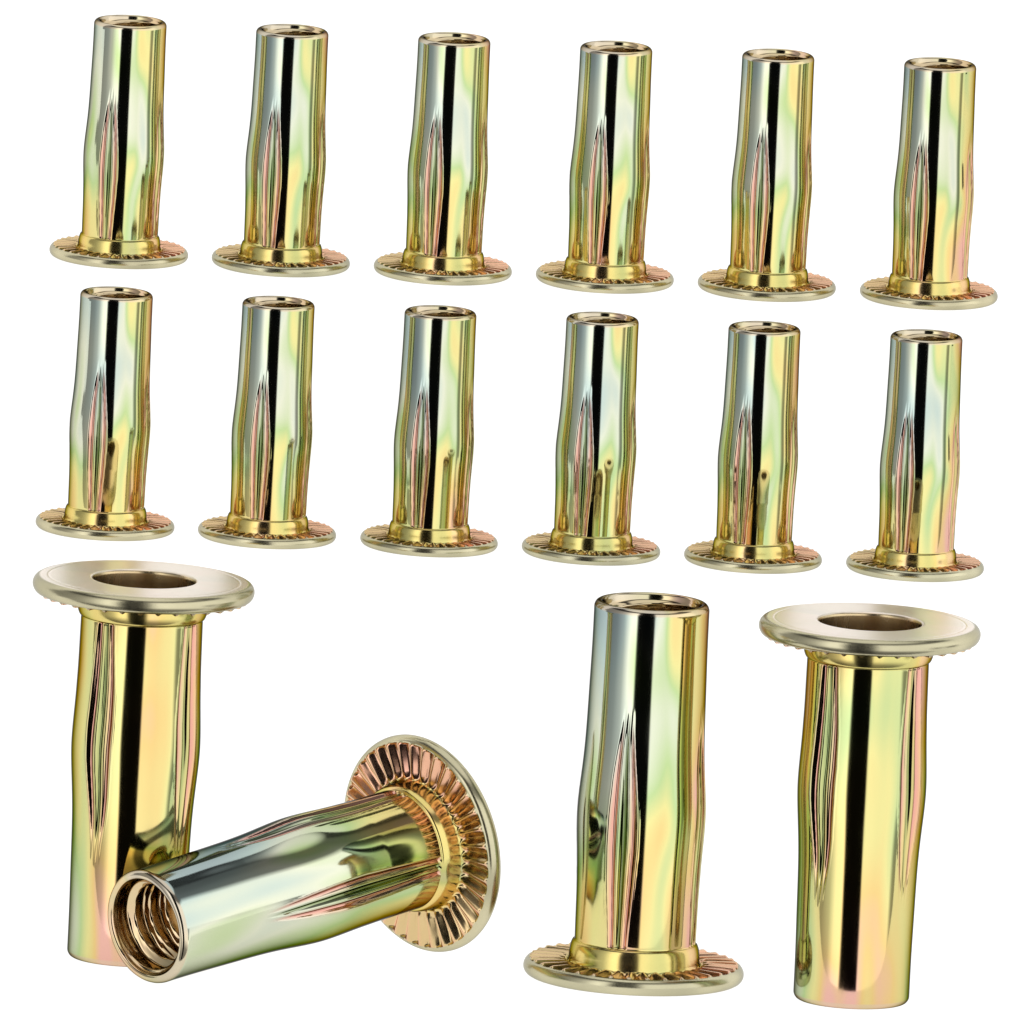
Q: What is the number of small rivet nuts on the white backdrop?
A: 12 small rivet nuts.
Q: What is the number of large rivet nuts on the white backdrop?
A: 4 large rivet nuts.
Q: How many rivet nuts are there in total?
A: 16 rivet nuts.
